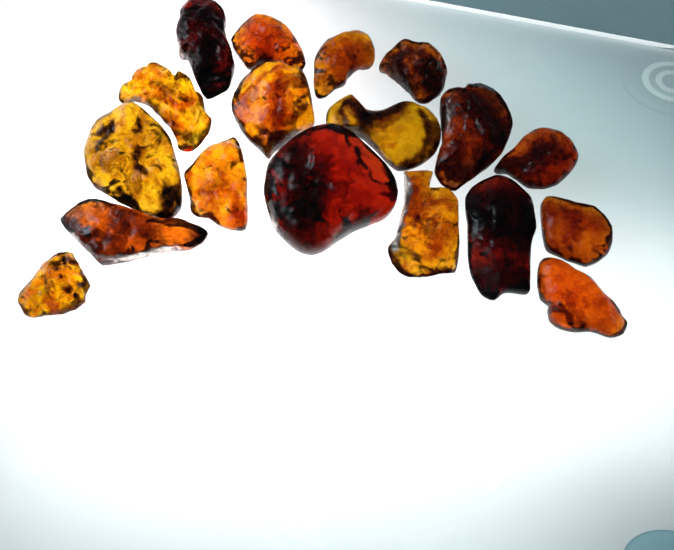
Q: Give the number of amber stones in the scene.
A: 18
